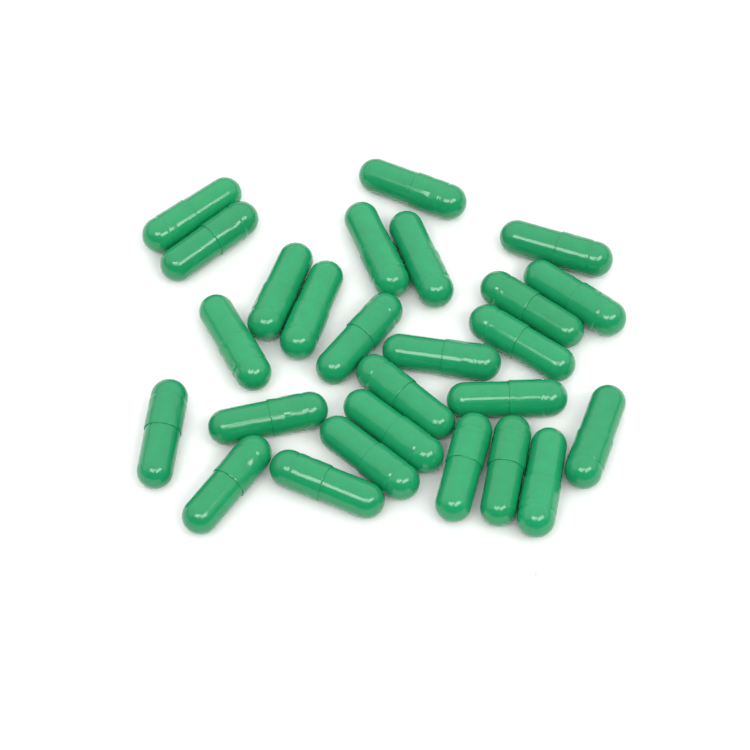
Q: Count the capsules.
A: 26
